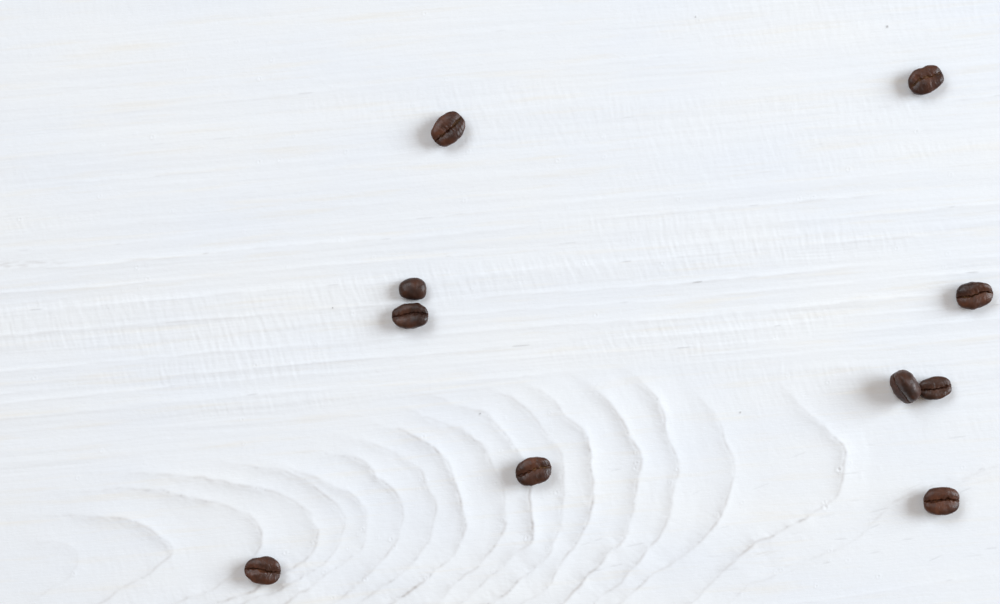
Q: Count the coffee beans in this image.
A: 10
